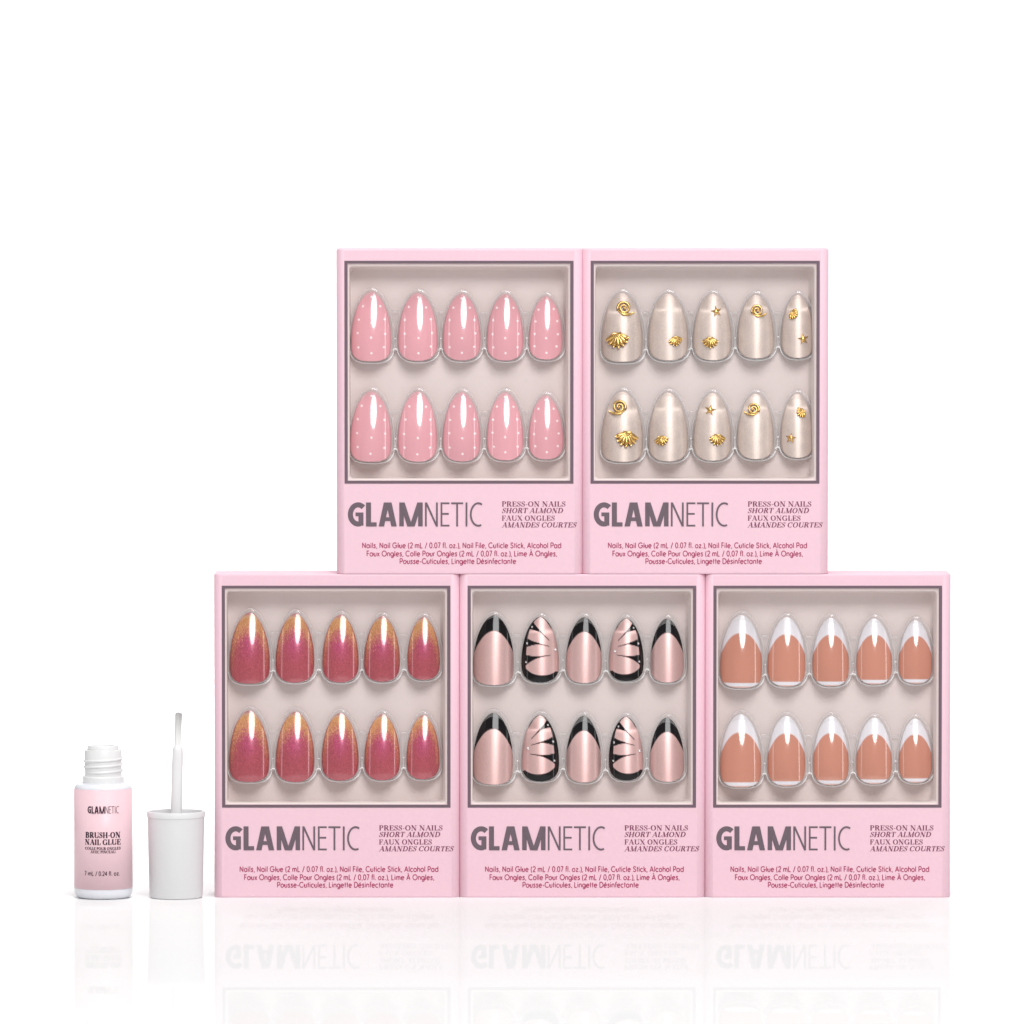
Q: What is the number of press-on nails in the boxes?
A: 50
